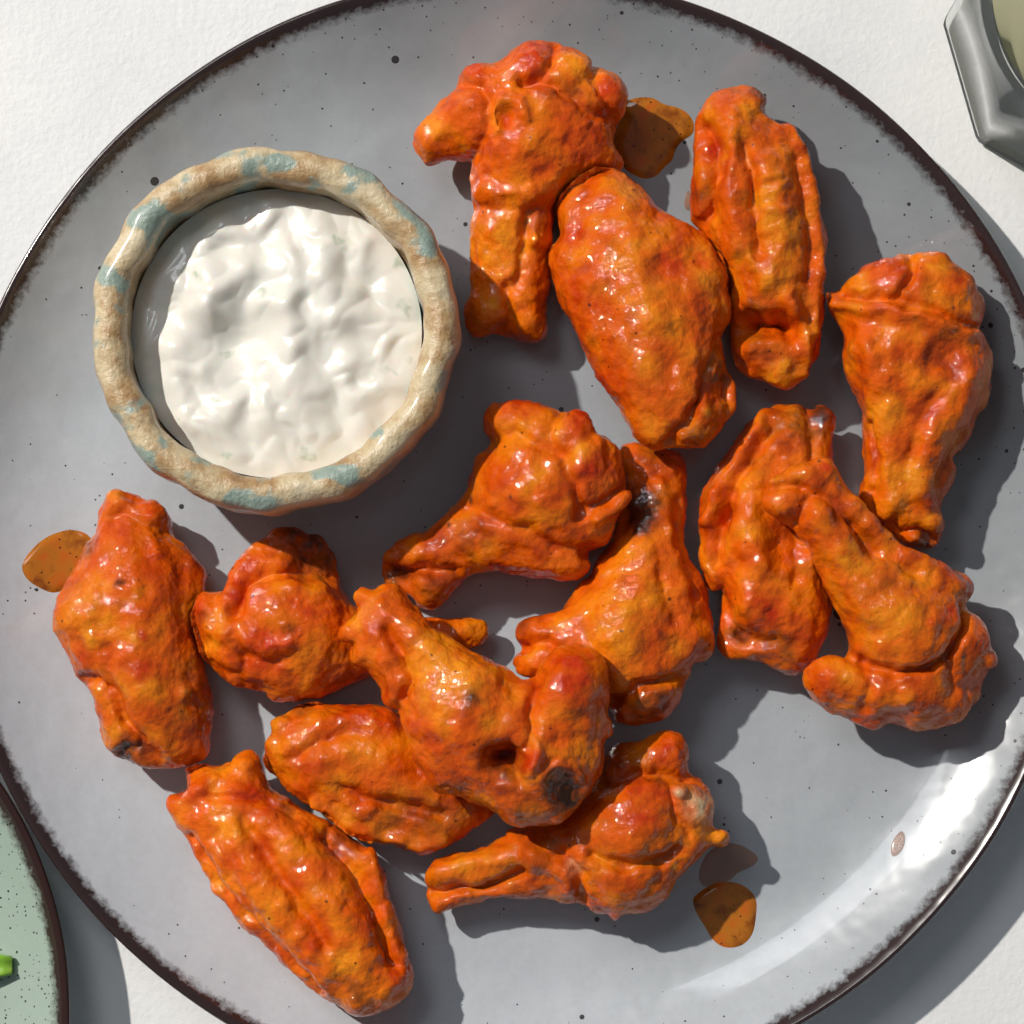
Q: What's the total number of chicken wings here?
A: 14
